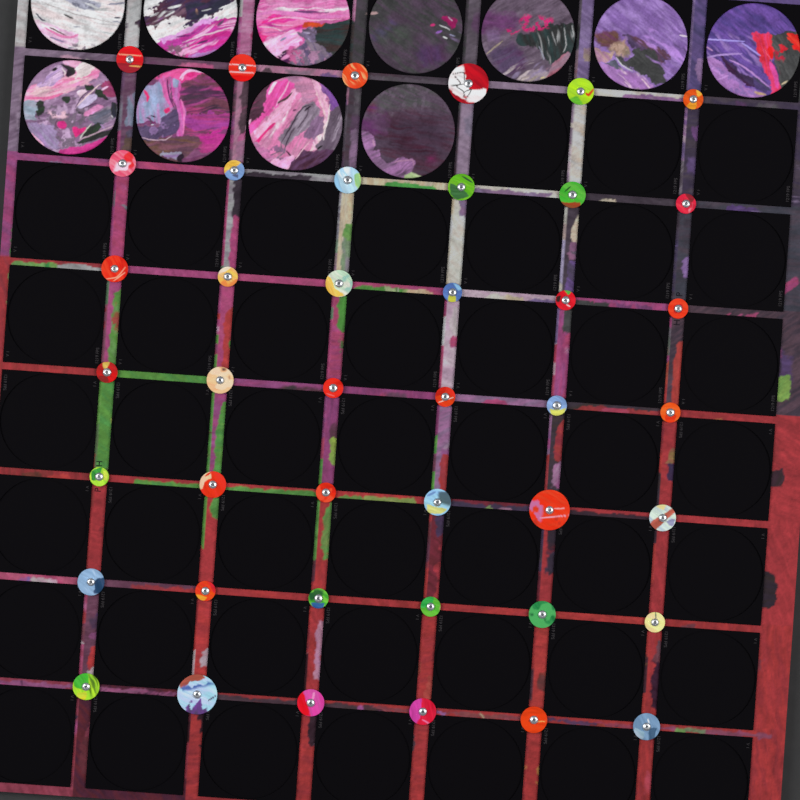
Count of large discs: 11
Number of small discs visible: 42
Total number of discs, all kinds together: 53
